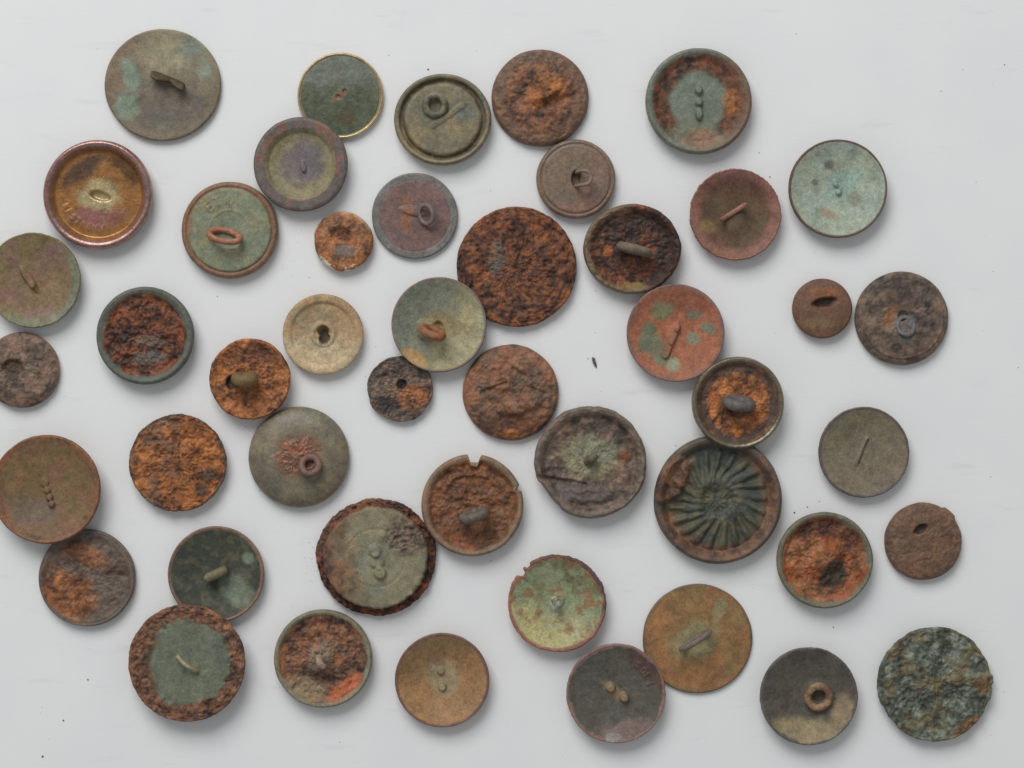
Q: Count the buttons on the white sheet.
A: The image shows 47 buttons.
